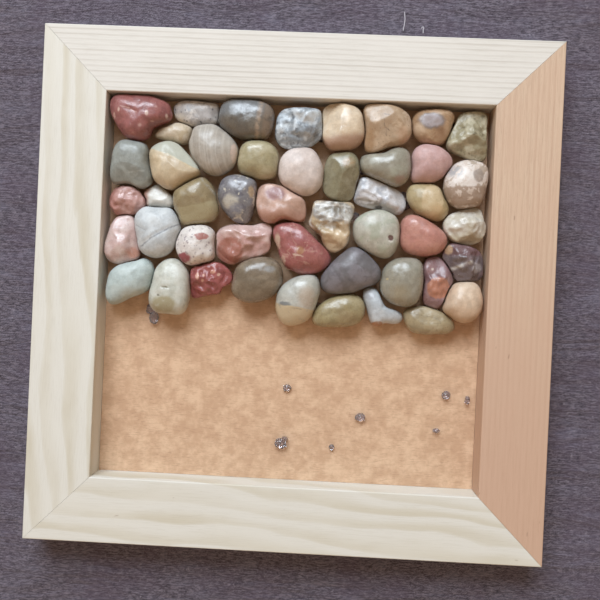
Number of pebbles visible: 47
